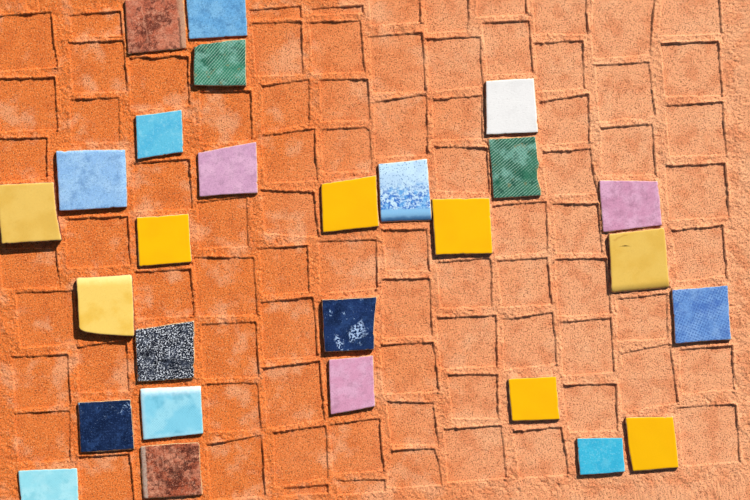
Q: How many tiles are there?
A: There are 27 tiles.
